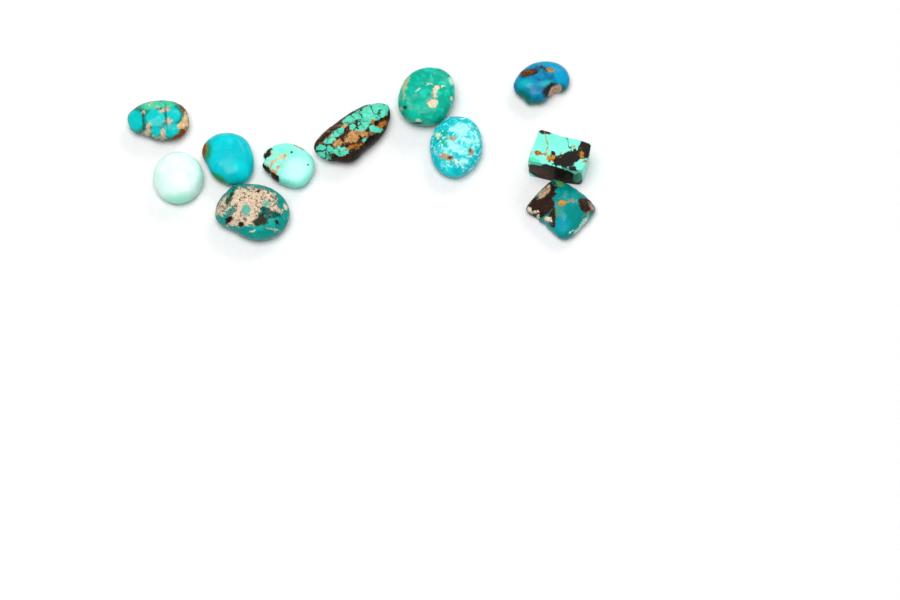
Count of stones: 11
